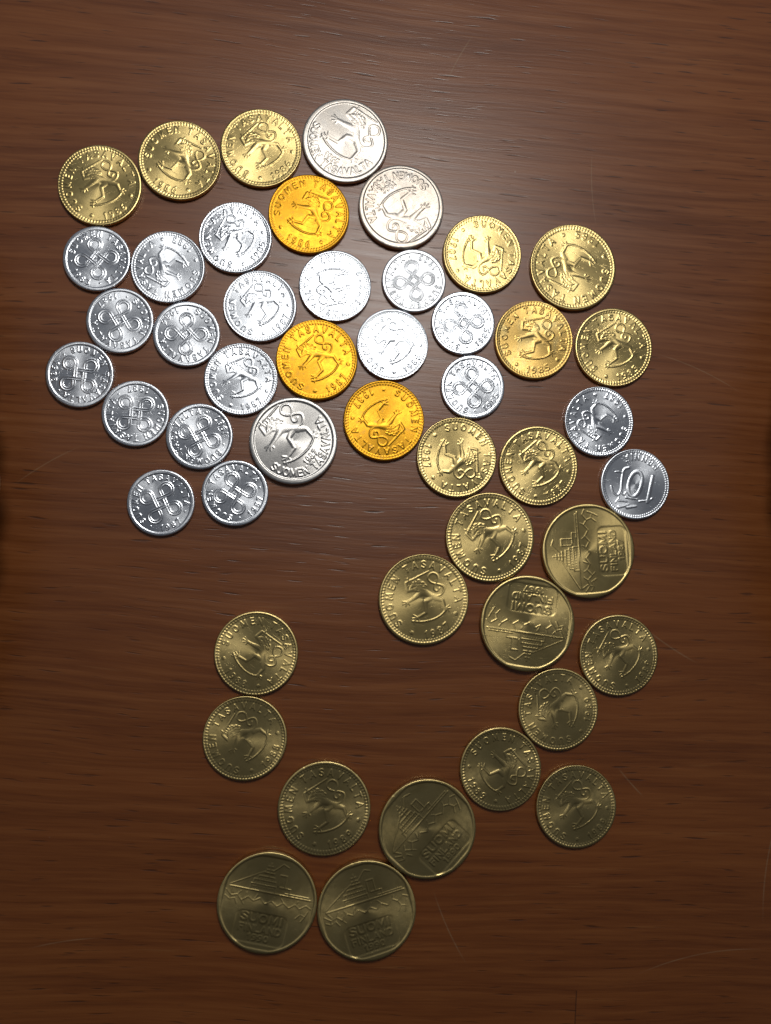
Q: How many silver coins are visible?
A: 22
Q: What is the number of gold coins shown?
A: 26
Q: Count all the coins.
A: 48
